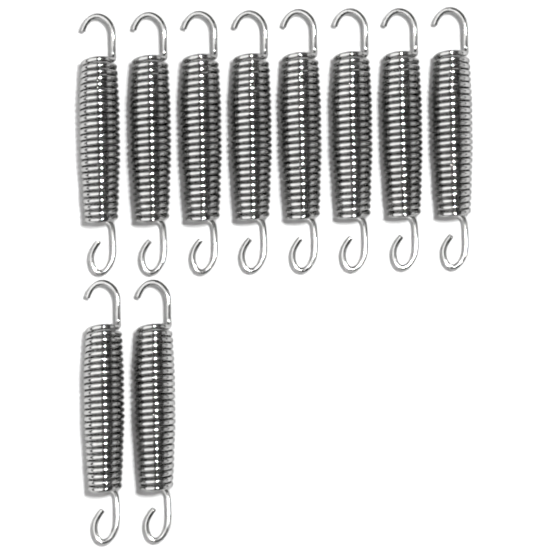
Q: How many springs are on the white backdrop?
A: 10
